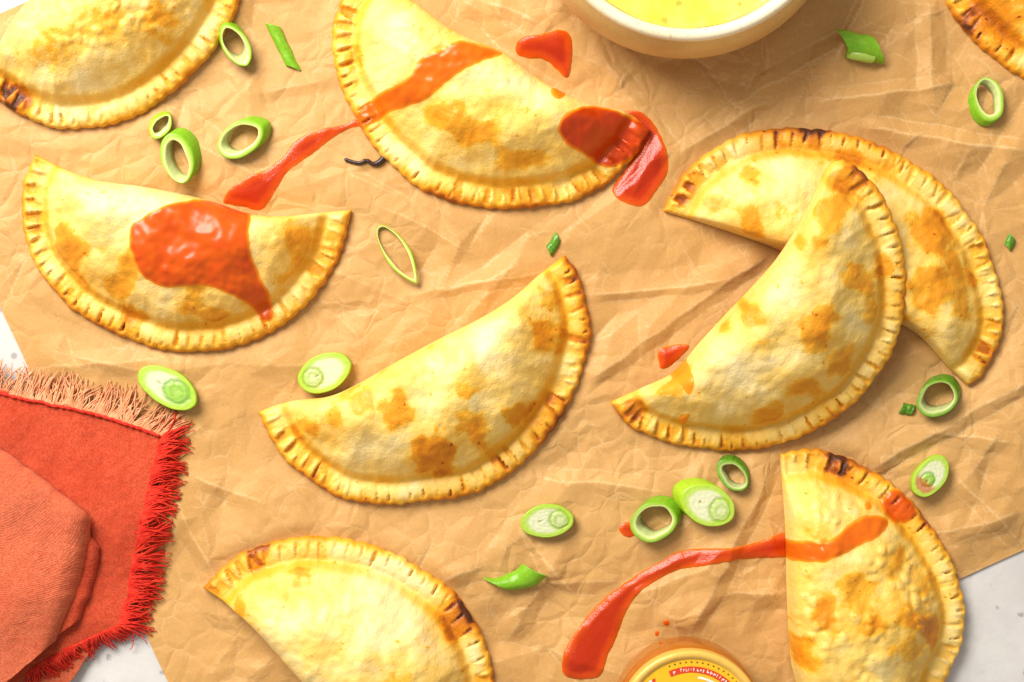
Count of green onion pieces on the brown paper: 20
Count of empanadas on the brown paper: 9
